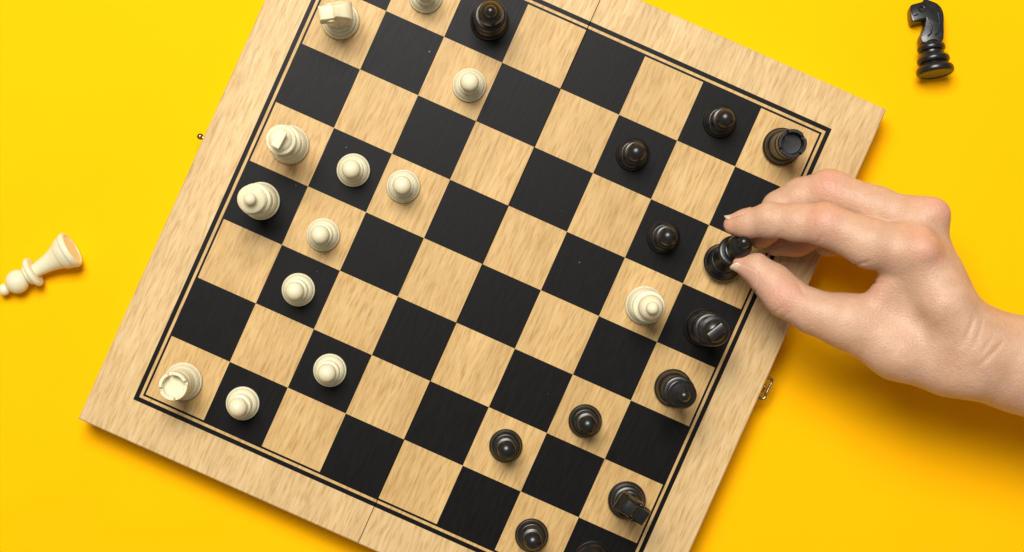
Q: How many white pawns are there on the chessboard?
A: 8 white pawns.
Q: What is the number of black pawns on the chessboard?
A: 6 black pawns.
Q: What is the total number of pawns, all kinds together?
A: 14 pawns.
